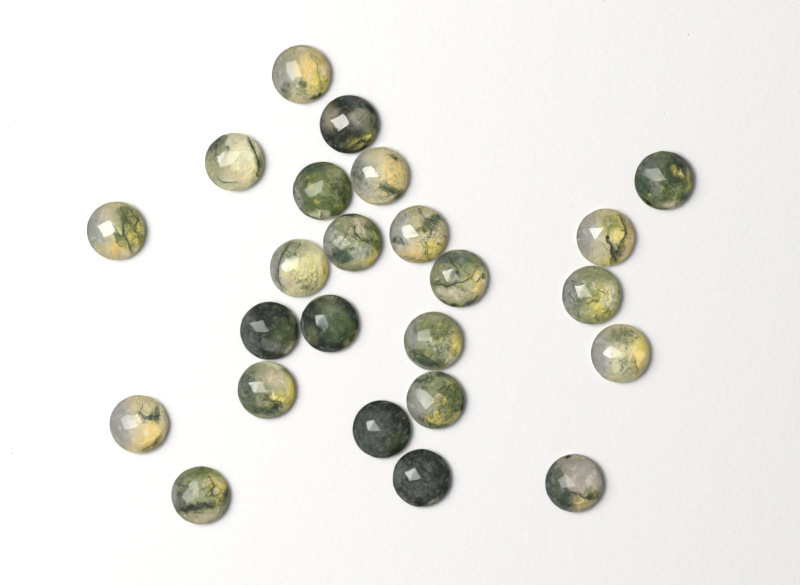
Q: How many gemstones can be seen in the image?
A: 24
